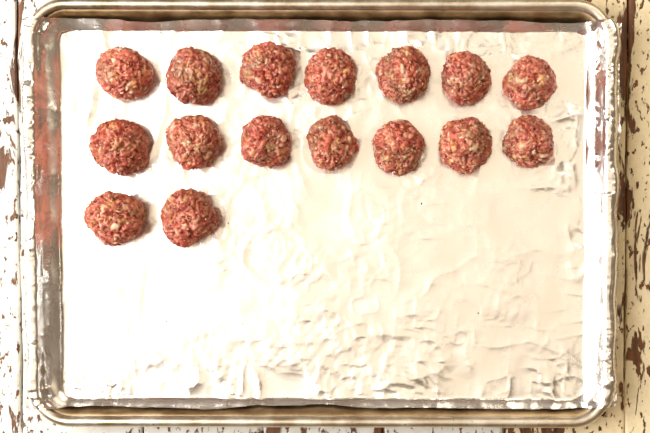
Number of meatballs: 16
